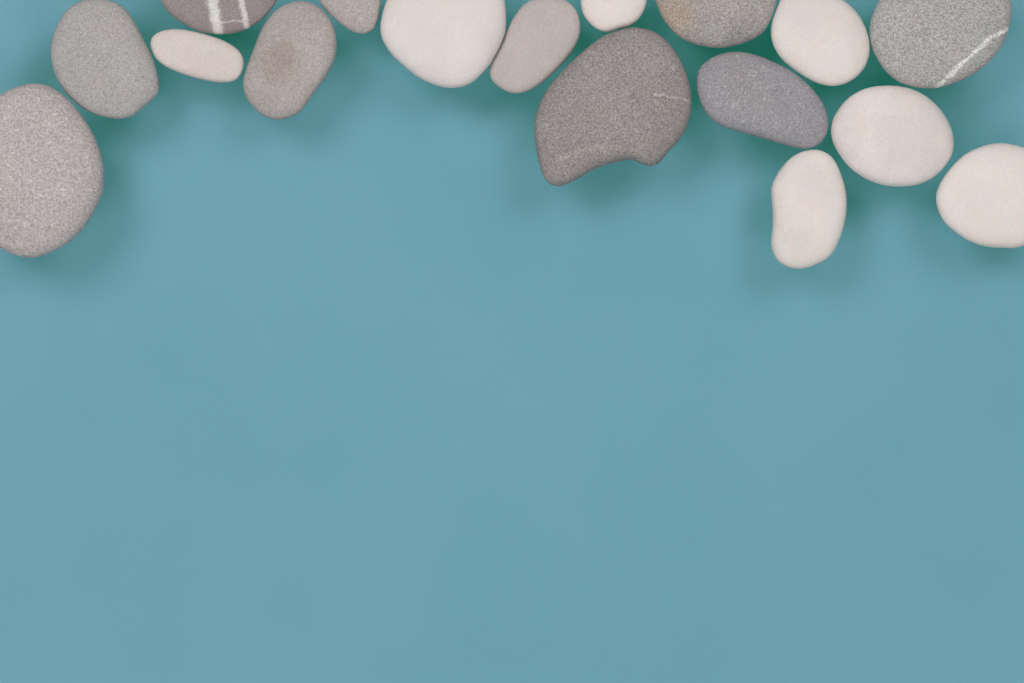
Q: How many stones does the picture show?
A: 17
